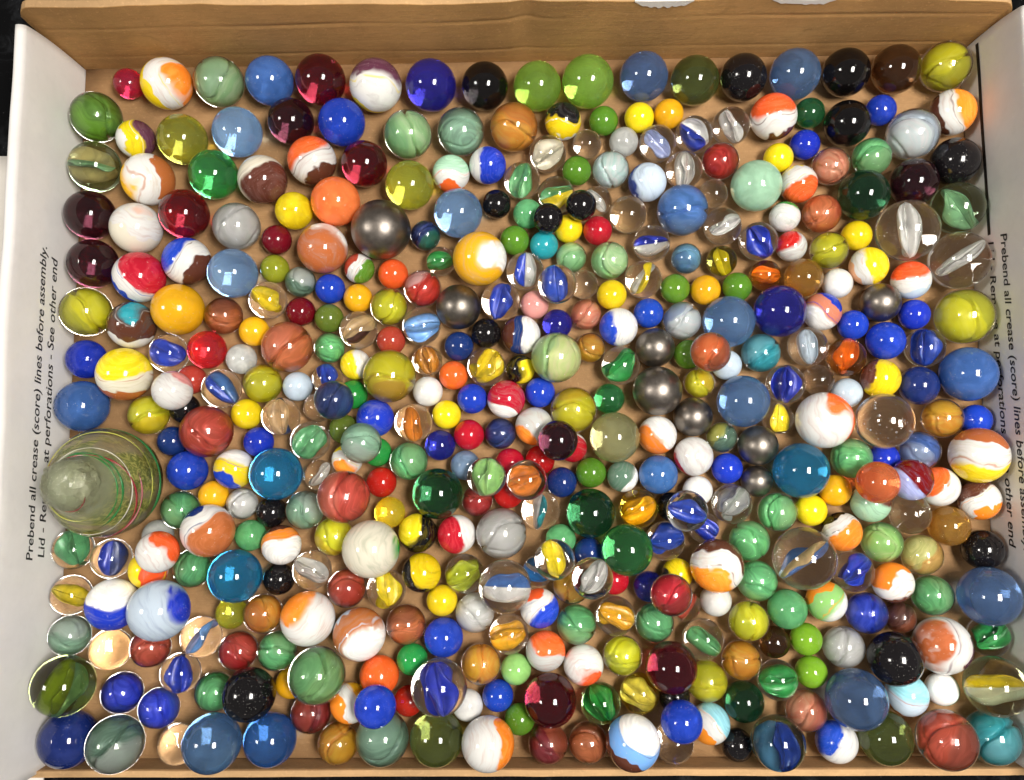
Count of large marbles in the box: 117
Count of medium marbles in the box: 177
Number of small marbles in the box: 140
